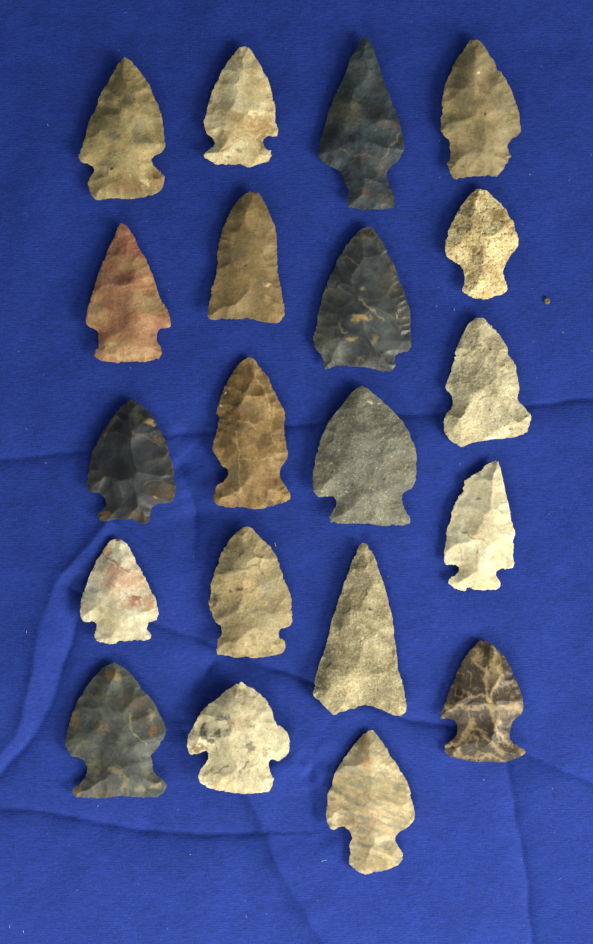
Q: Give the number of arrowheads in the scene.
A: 20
